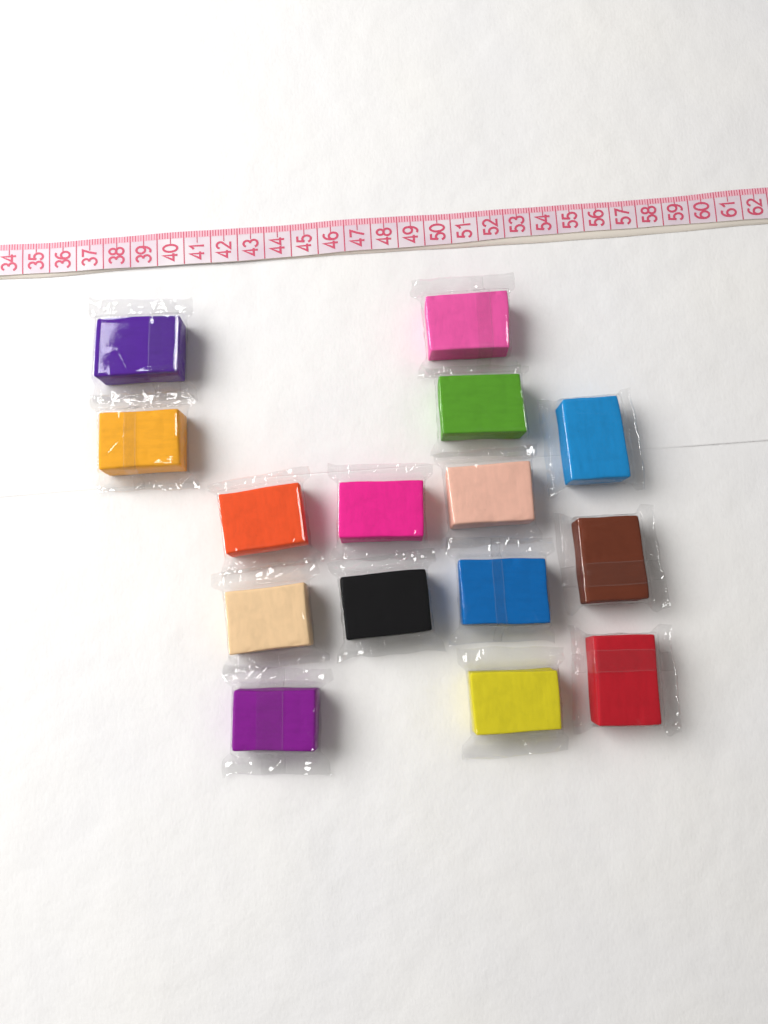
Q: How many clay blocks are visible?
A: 15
